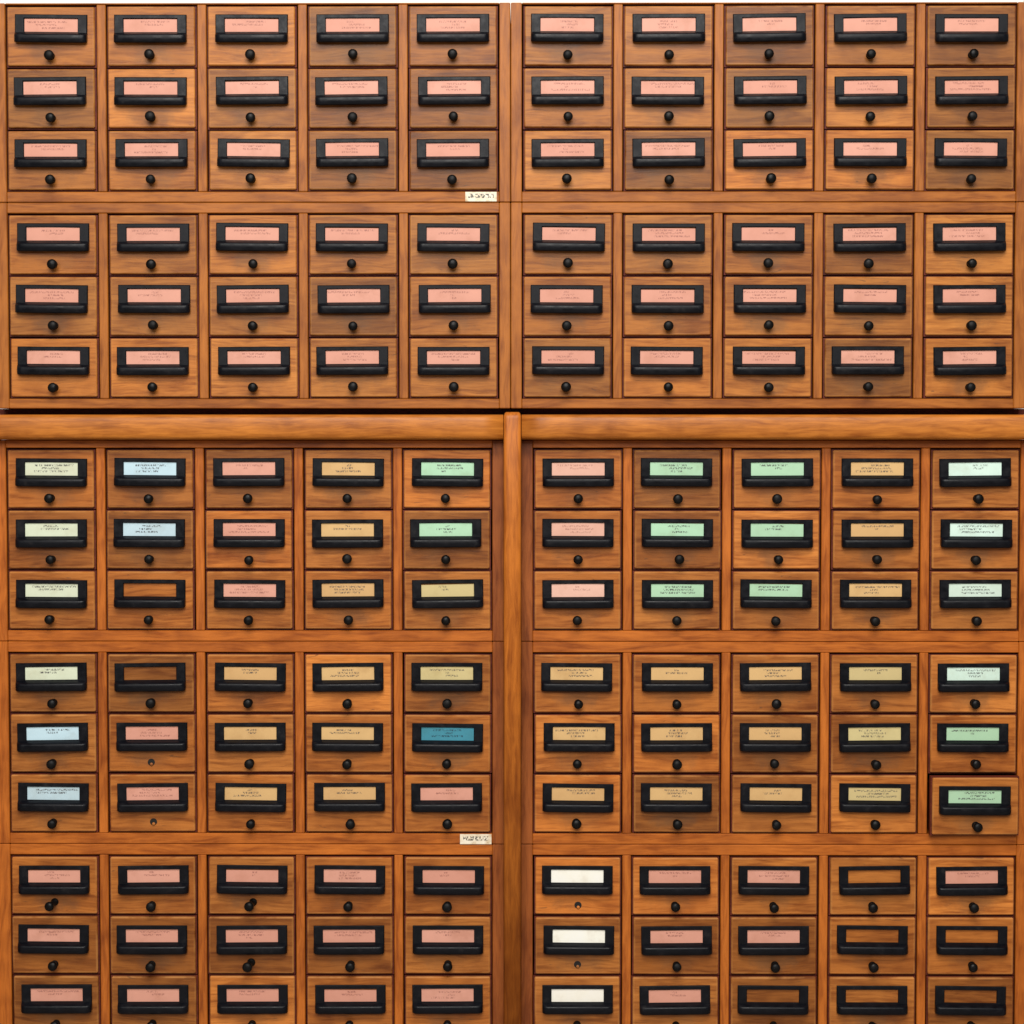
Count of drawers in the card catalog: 150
